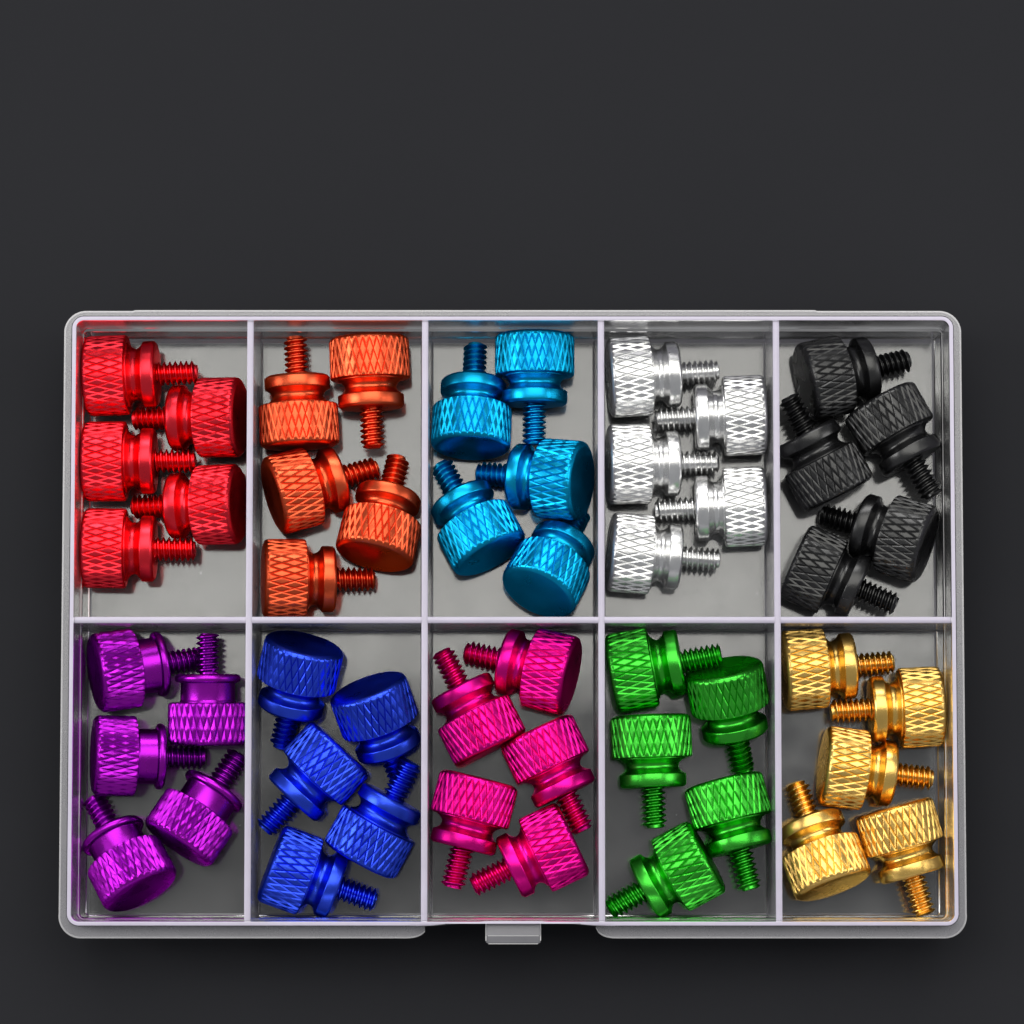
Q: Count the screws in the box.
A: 50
